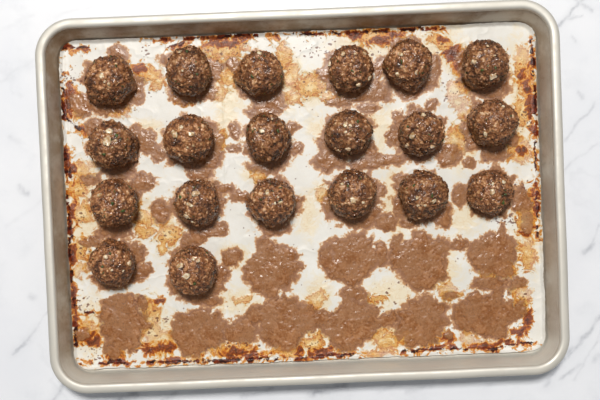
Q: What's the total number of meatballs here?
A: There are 20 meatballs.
